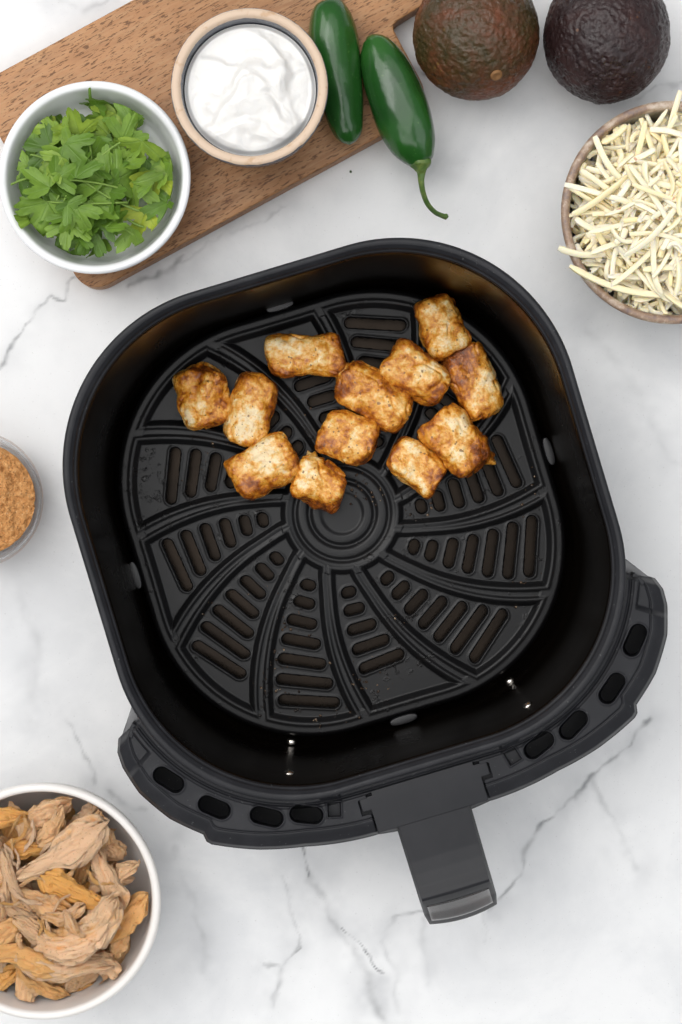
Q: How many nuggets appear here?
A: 12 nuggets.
